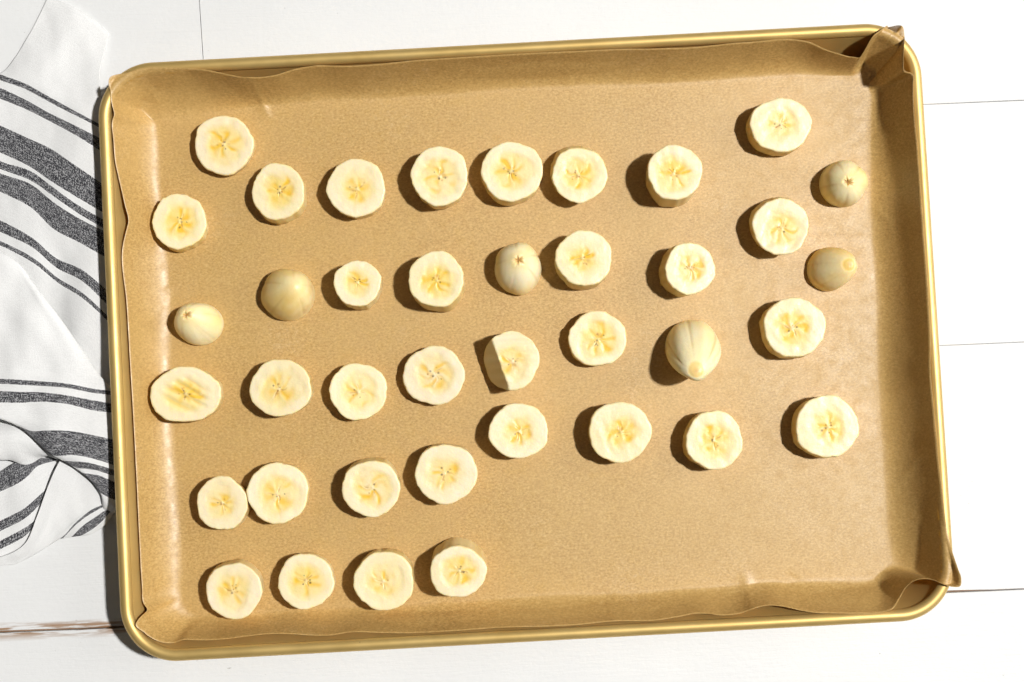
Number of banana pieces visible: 39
